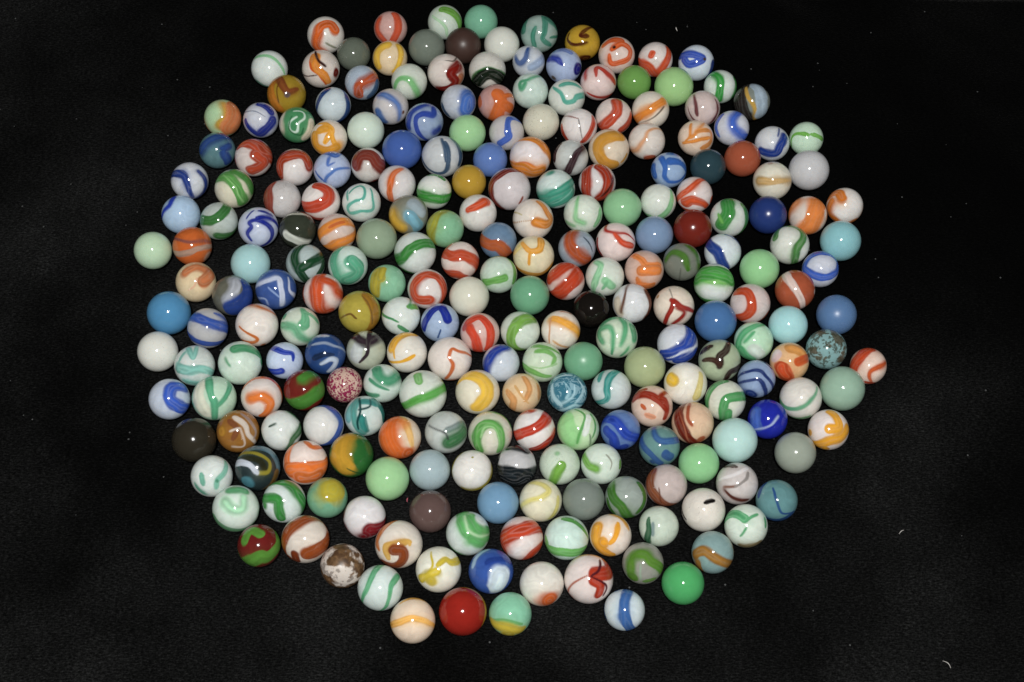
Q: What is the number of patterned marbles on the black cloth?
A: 200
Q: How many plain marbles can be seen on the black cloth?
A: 46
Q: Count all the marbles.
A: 246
